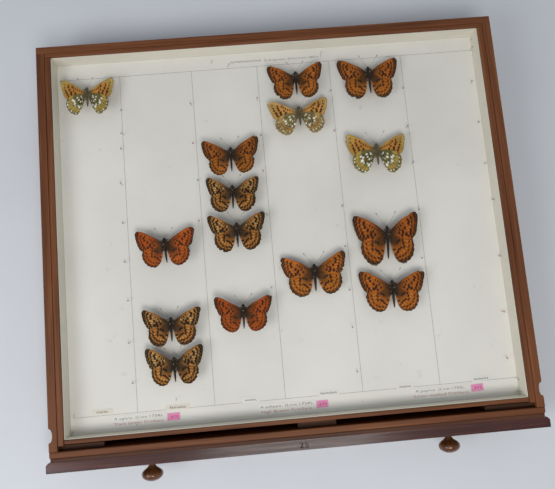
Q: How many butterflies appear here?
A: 15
